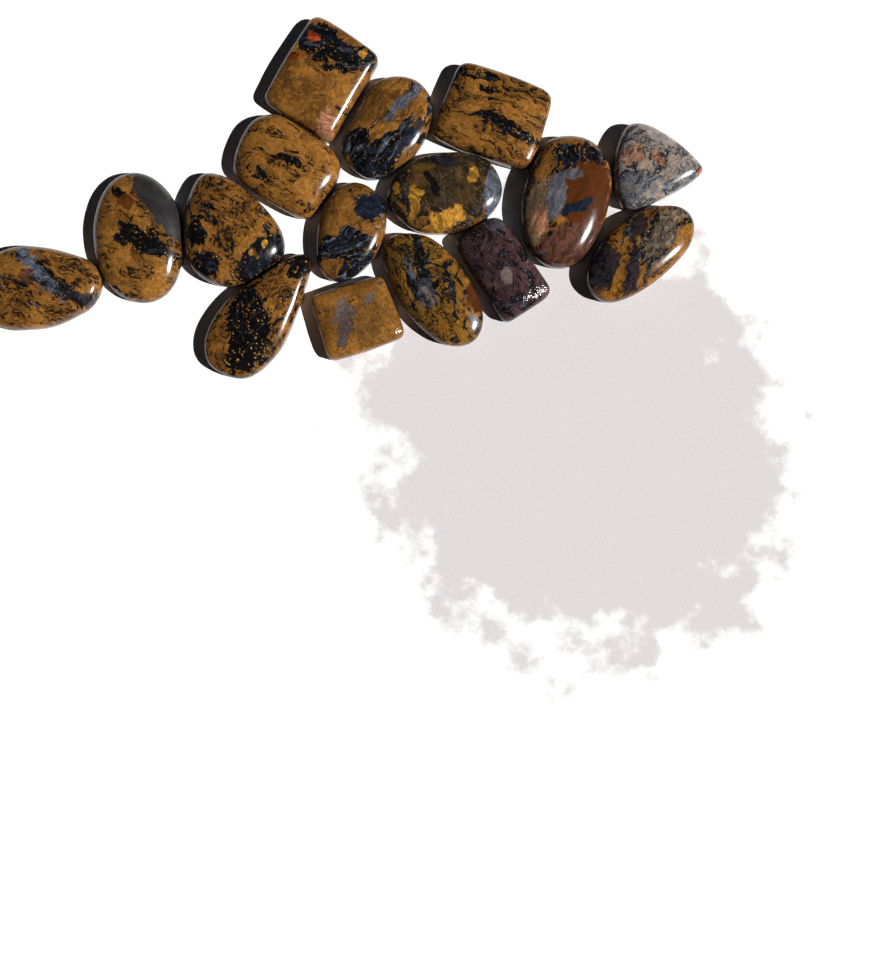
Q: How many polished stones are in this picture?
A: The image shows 16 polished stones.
